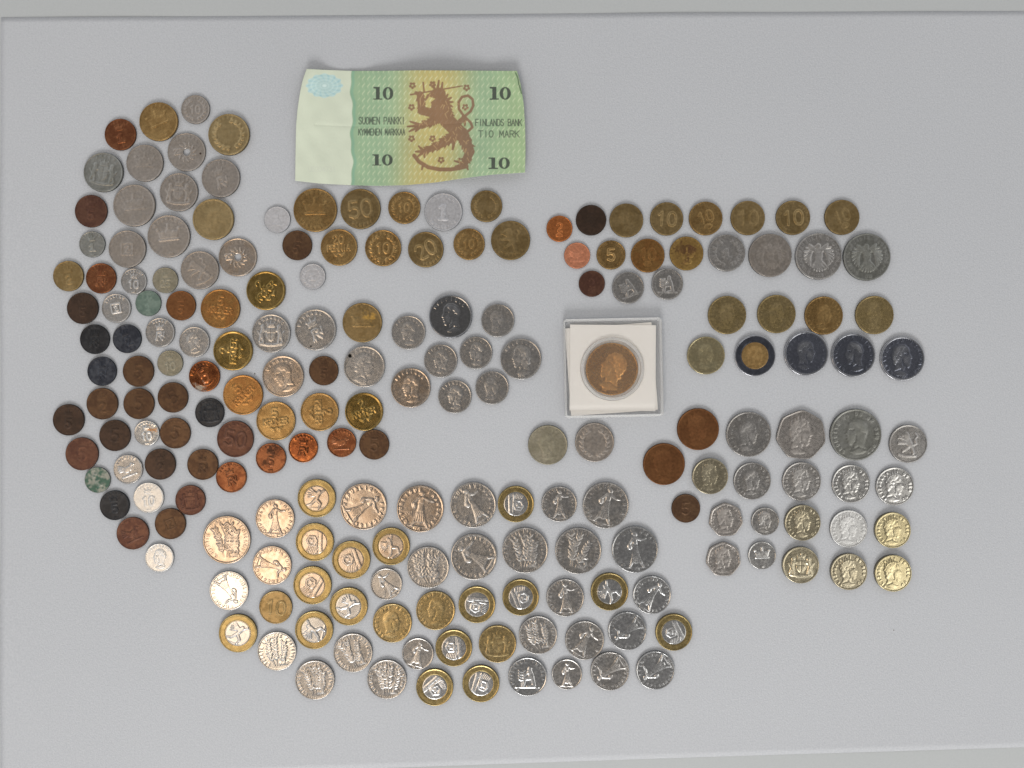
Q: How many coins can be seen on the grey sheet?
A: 195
